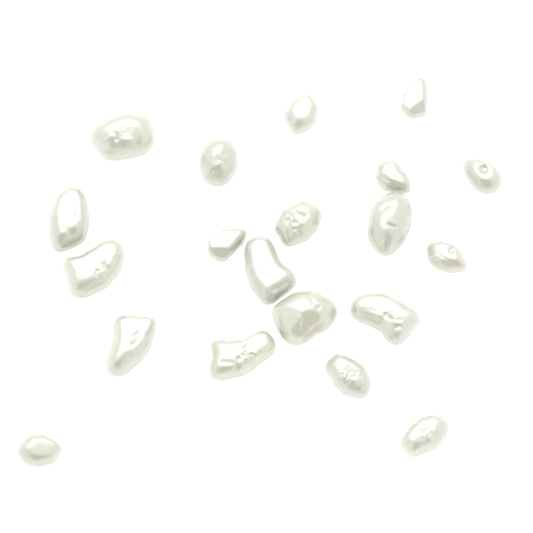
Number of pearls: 20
